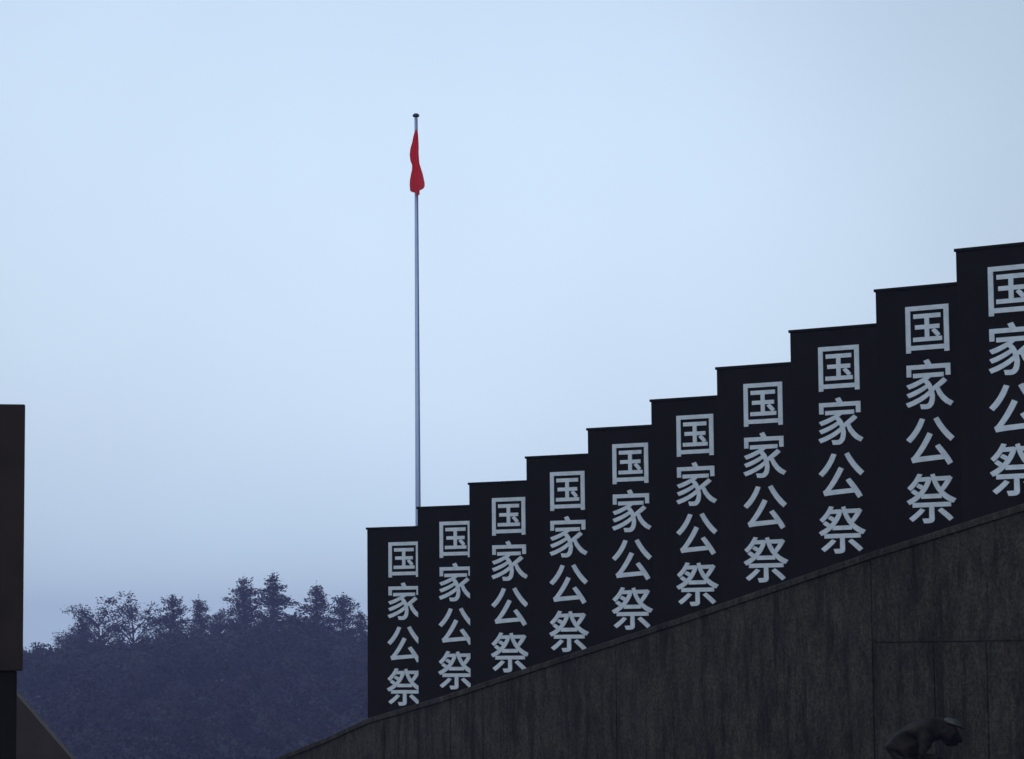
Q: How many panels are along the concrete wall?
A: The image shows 10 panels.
